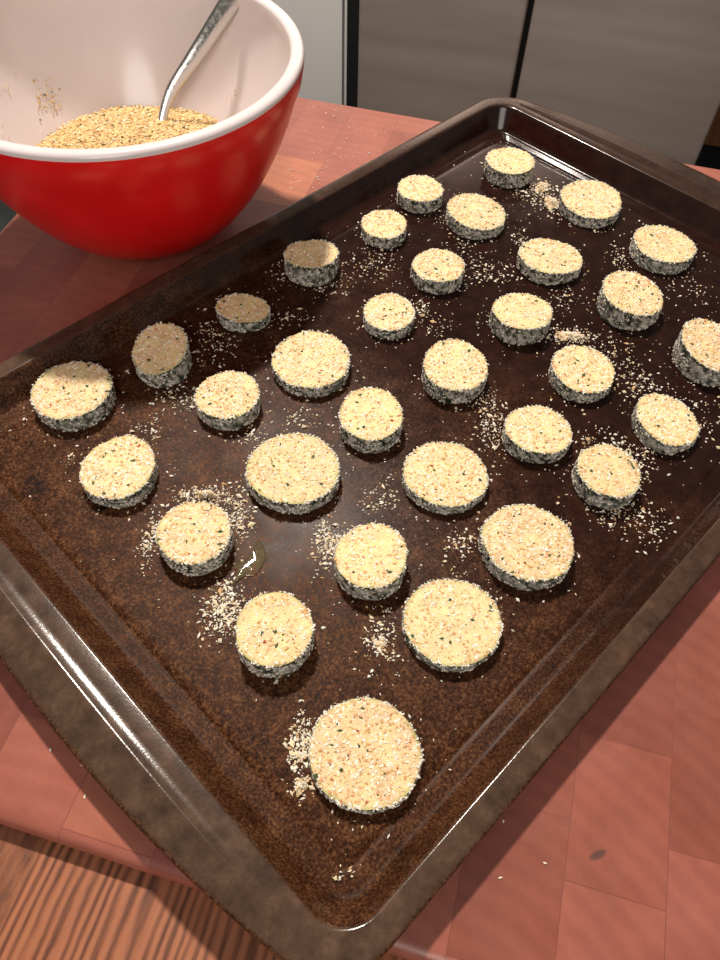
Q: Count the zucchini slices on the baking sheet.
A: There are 33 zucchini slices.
